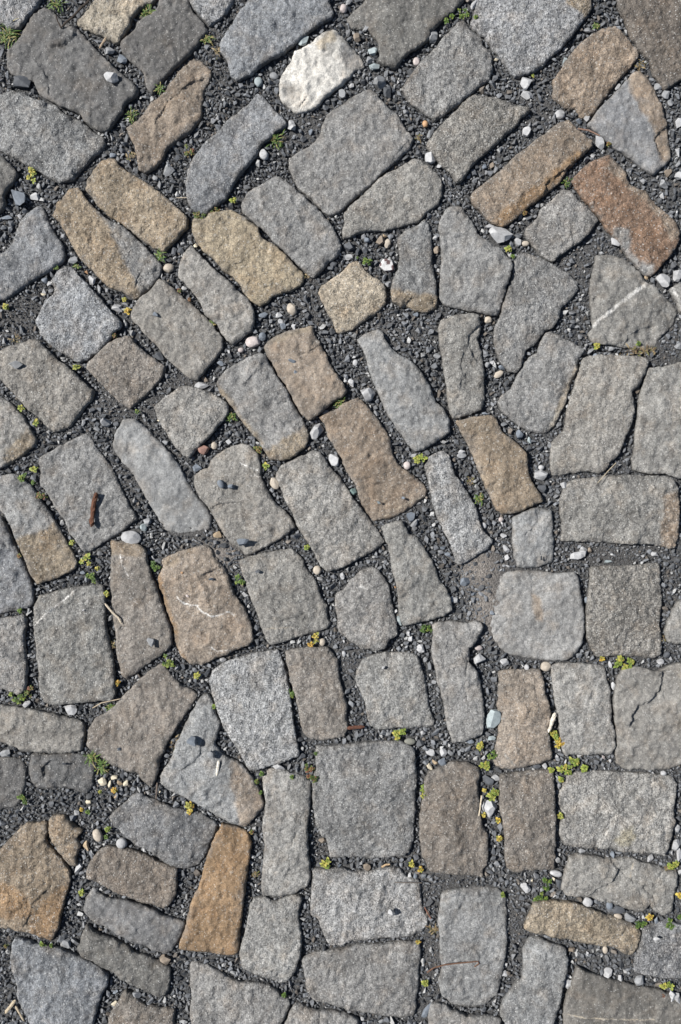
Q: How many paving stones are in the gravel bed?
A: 107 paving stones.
